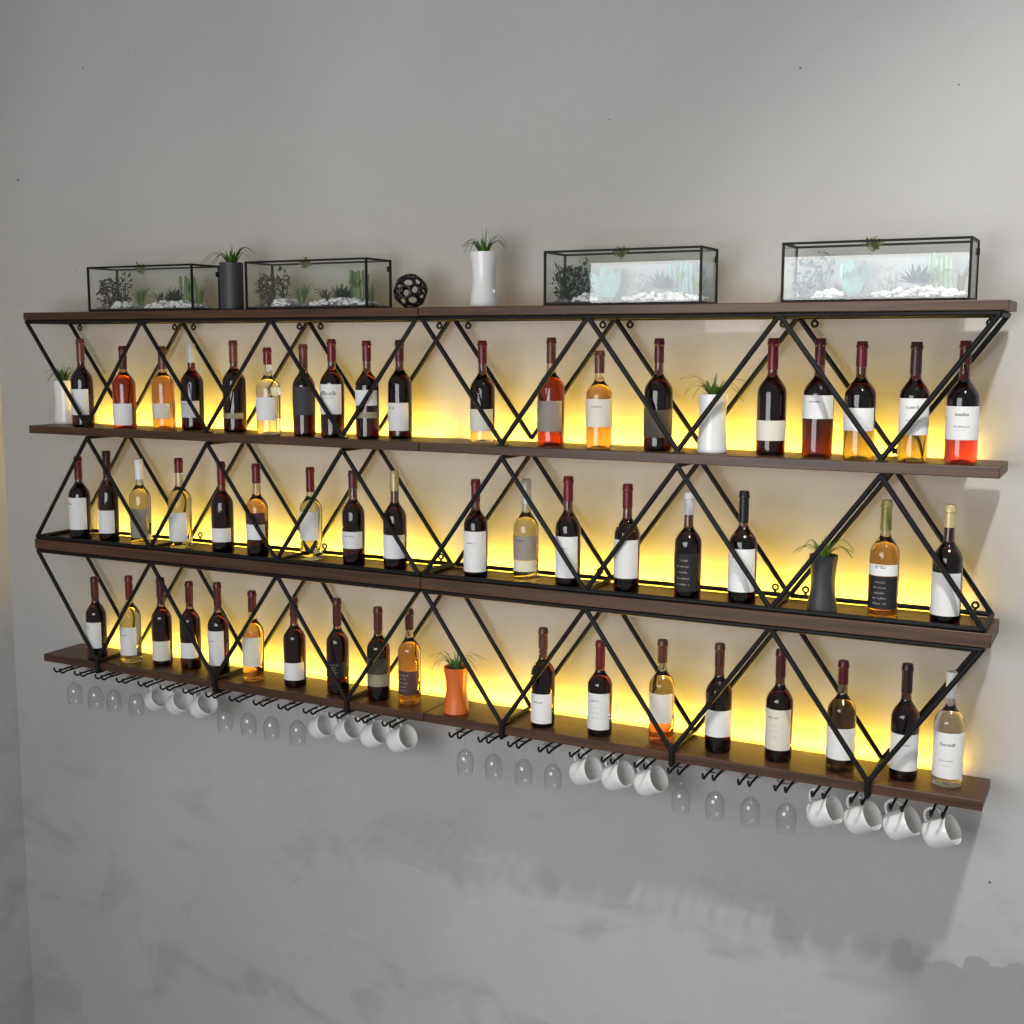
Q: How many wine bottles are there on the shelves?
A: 54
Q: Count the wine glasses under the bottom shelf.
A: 16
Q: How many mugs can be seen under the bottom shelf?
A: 14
